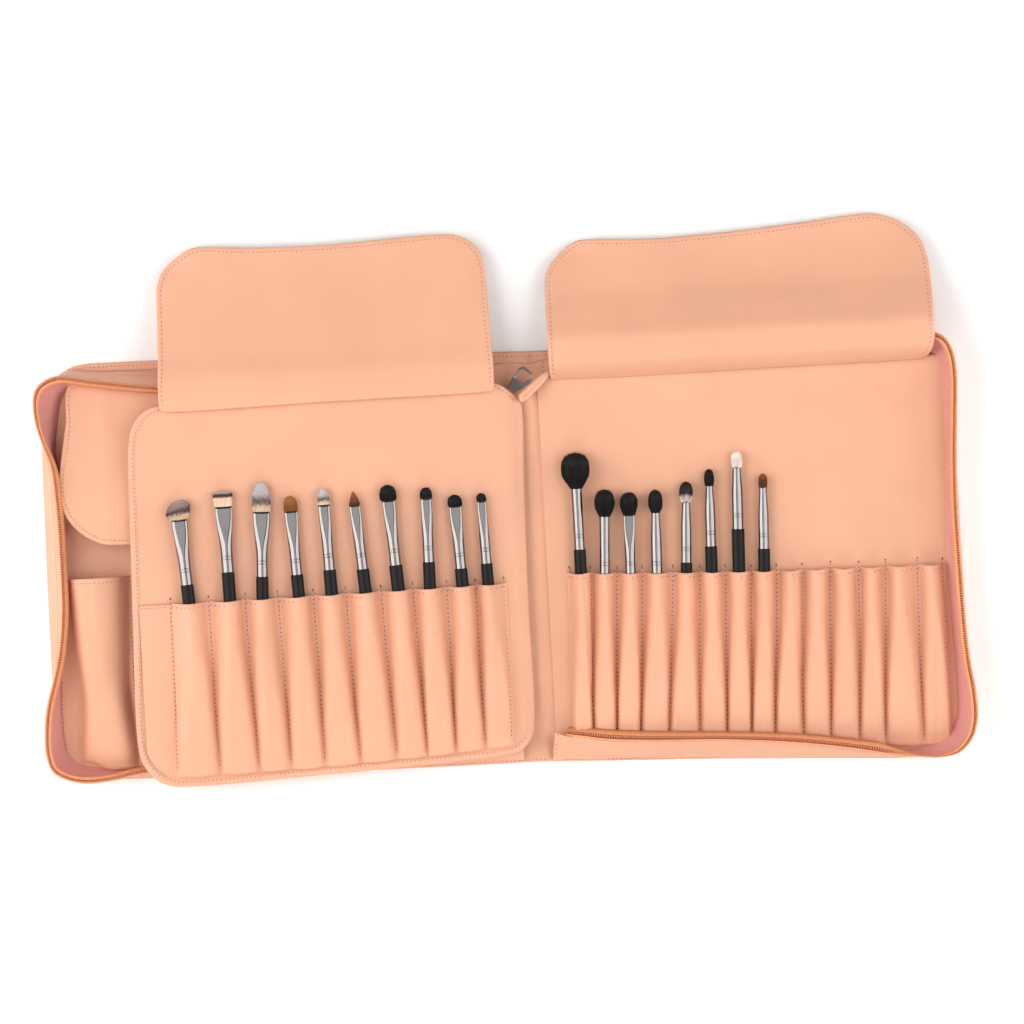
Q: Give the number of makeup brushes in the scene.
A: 18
